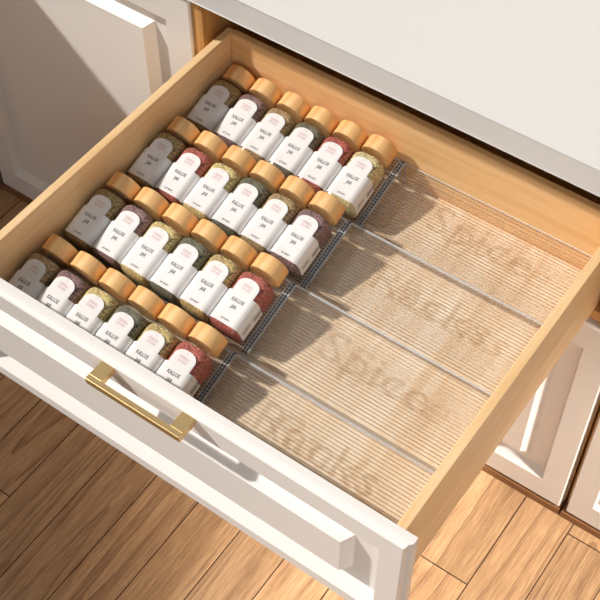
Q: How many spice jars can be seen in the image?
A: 24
